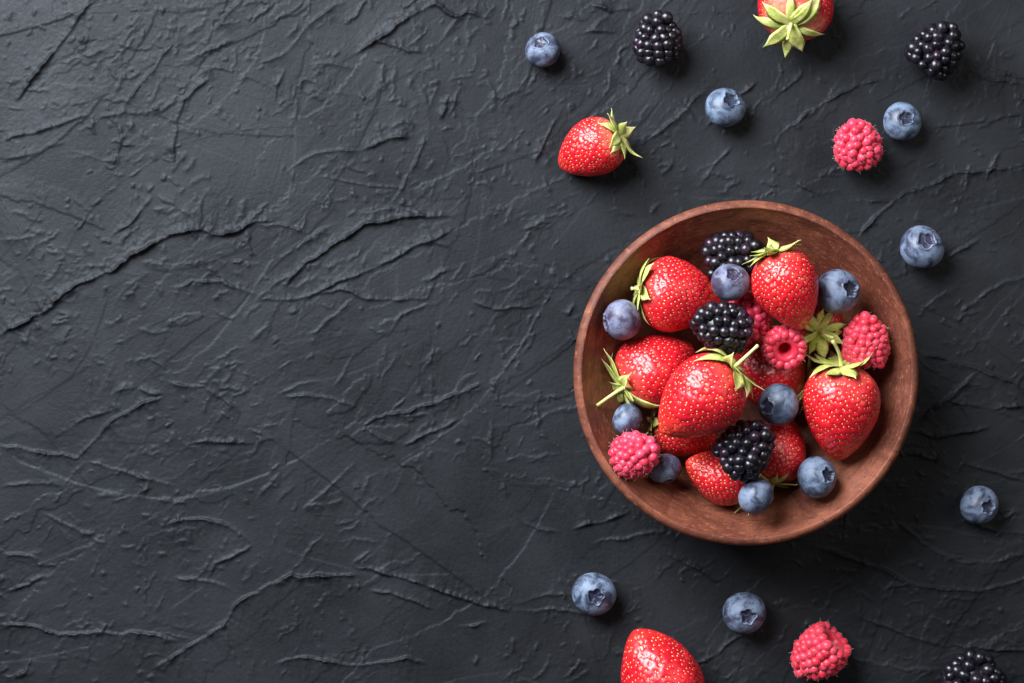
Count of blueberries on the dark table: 15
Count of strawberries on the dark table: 13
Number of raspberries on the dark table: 6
